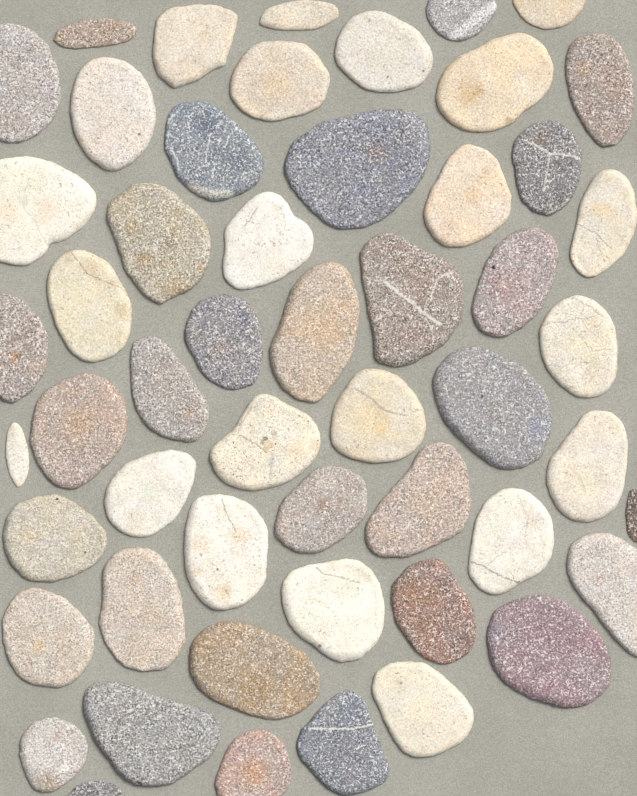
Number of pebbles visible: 53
